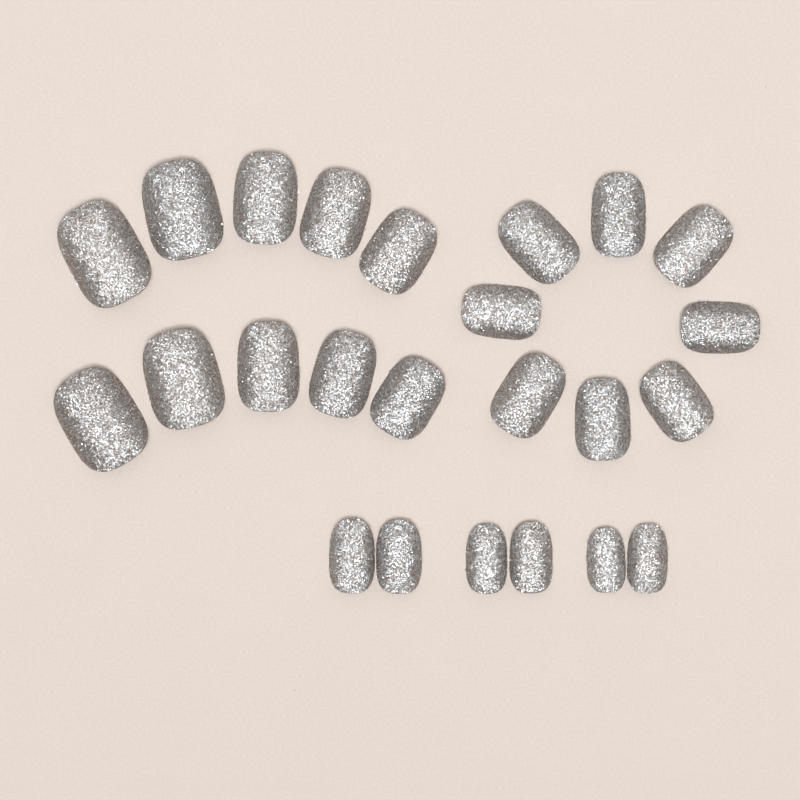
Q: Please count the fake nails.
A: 24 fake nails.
